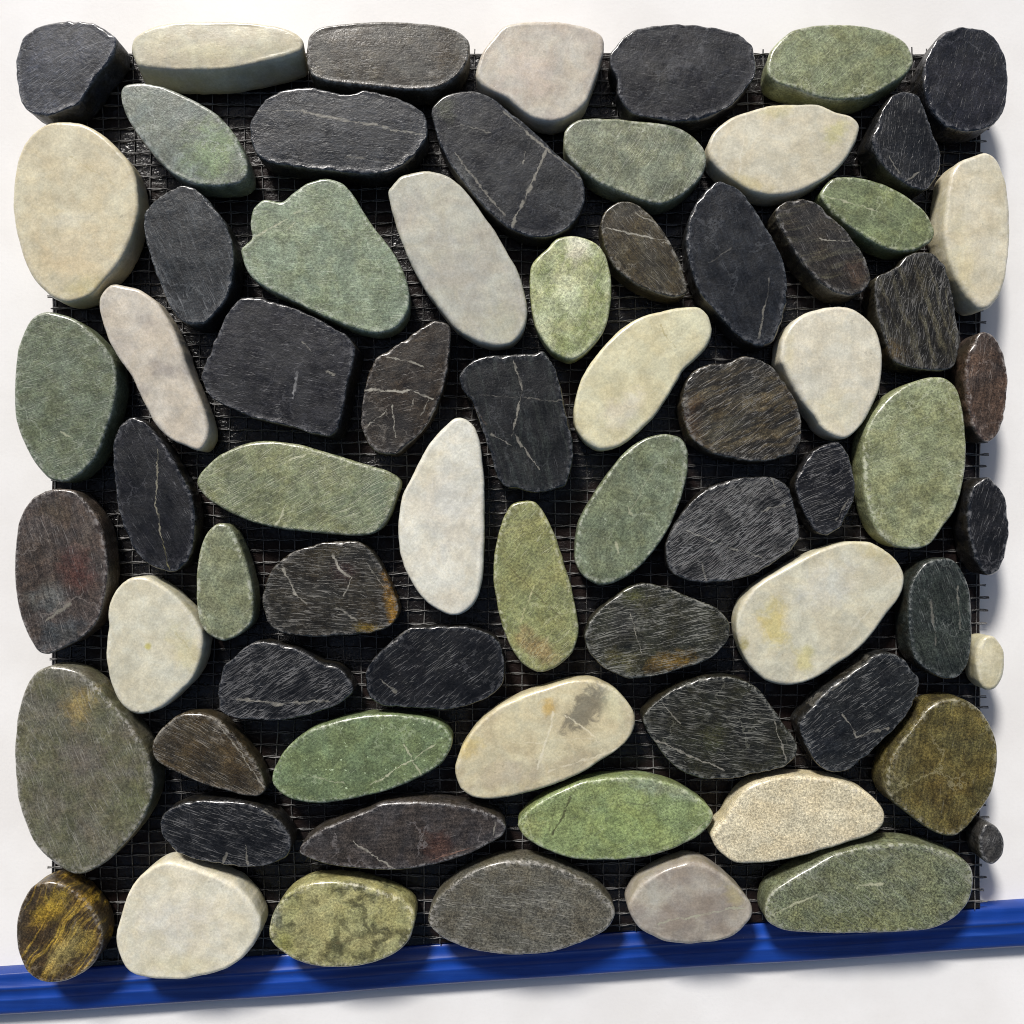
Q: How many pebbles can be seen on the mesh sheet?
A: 70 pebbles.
